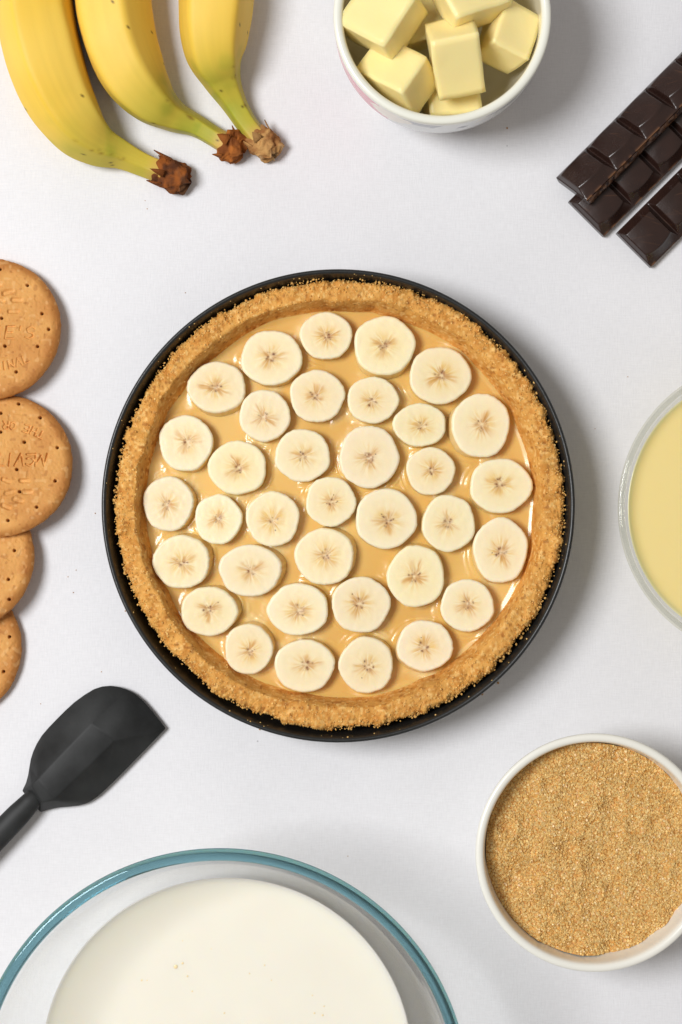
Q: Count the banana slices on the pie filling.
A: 35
